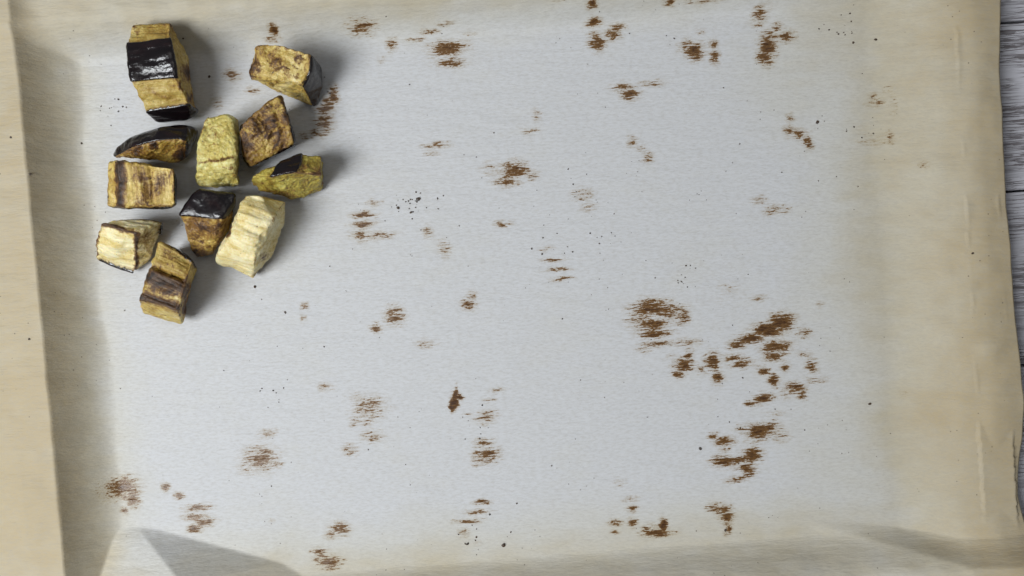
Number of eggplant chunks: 11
